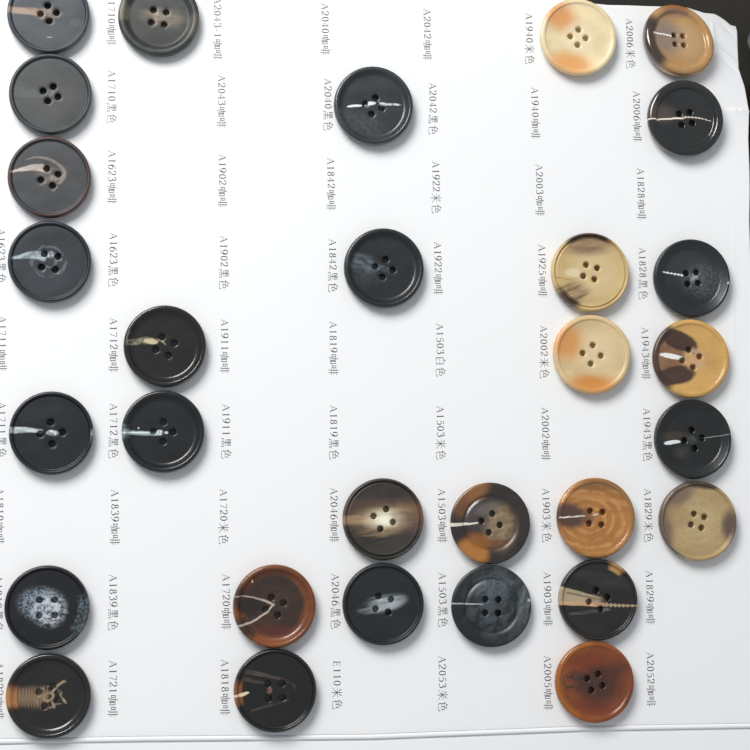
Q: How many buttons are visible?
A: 30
